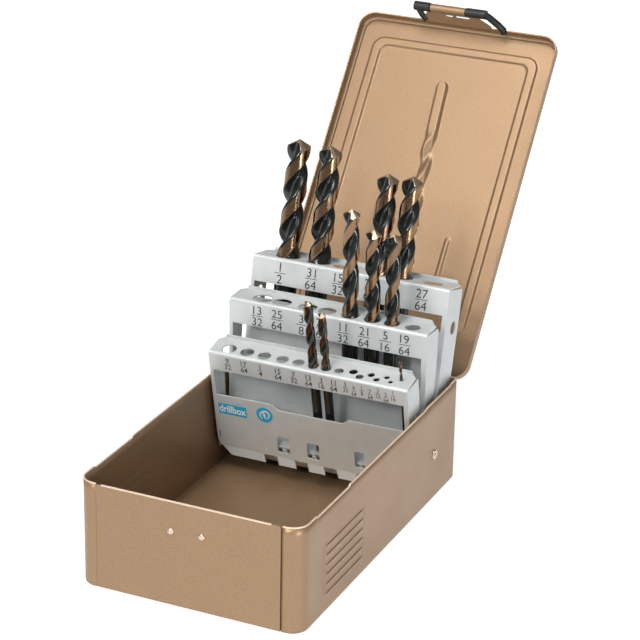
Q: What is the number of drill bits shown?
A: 10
